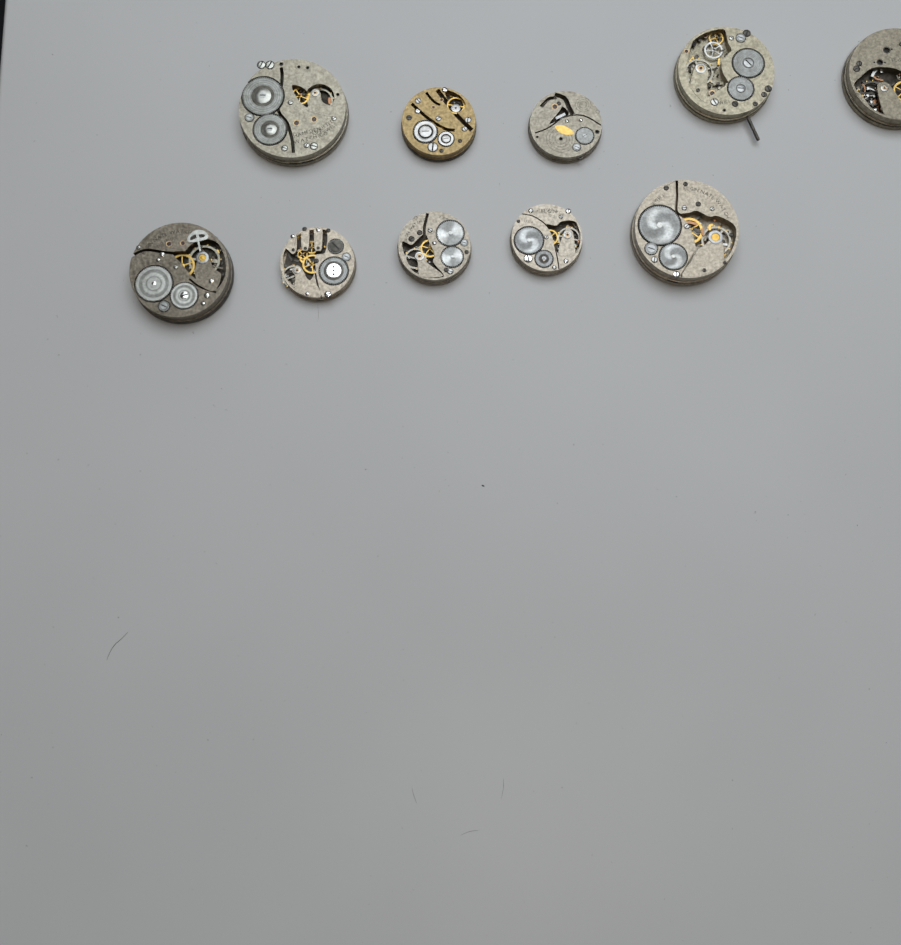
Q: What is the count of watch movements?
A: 10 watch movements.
